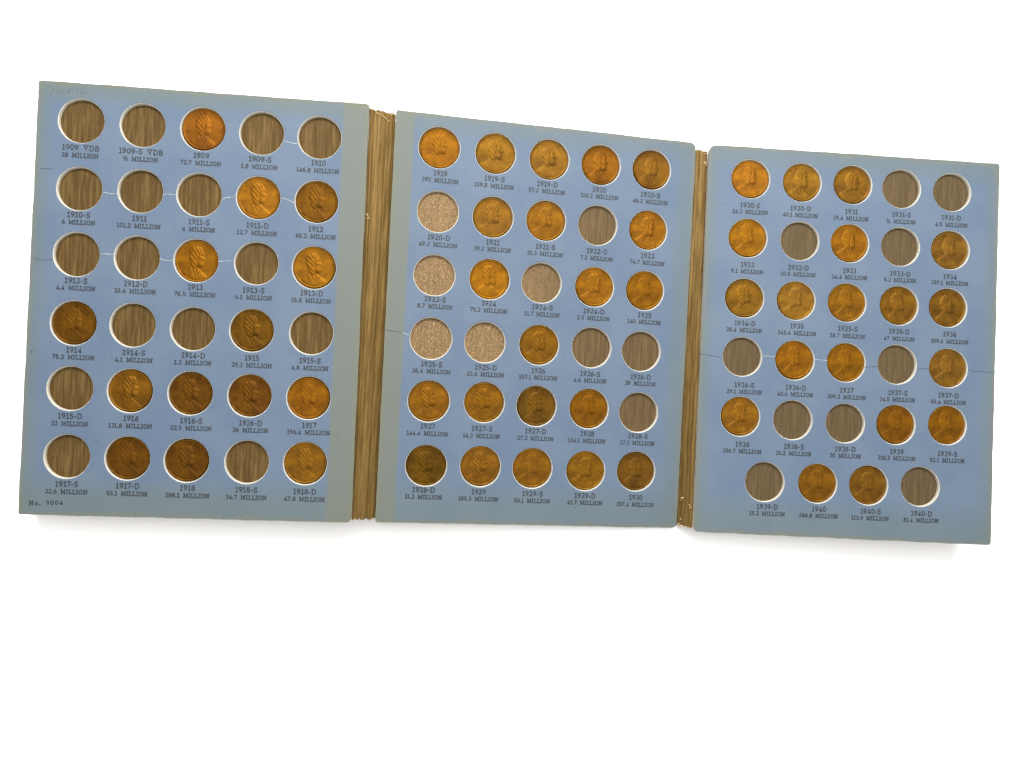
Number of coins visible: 54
